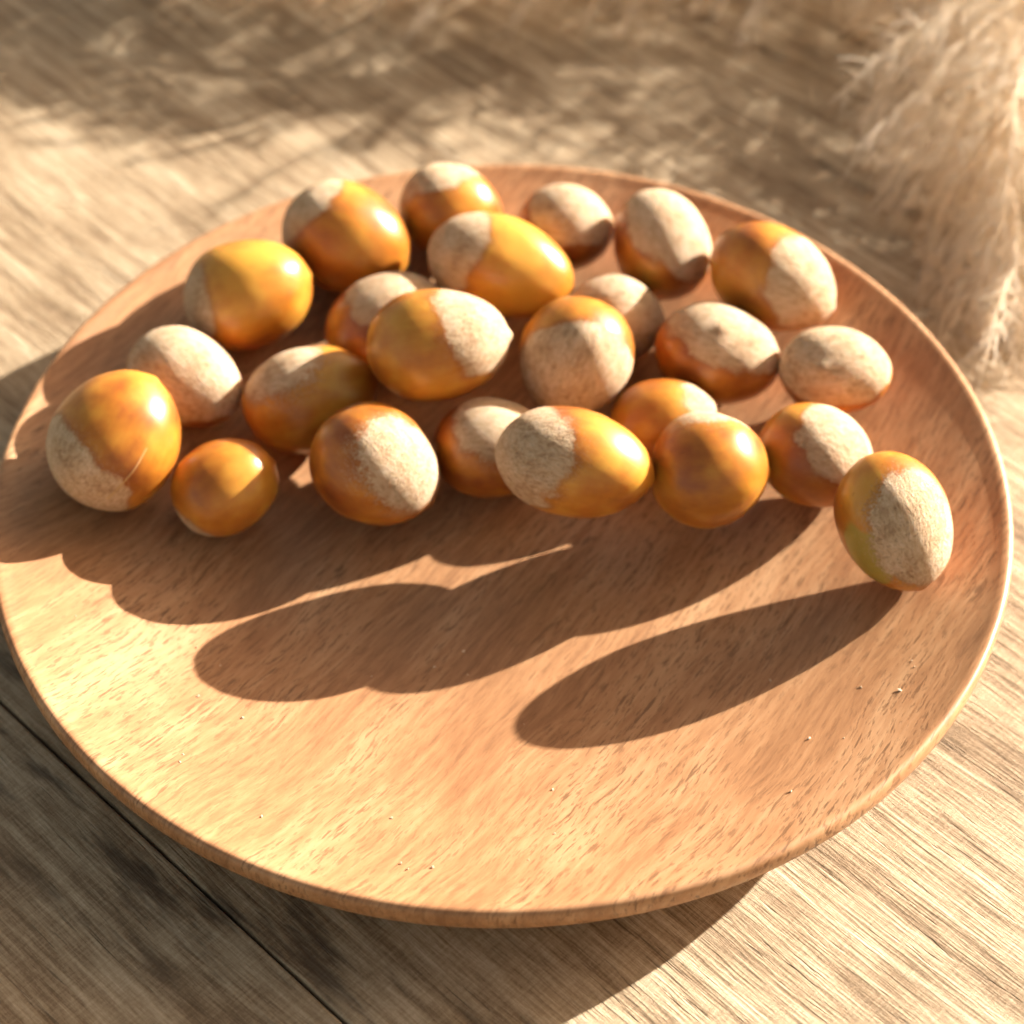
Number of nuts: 24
